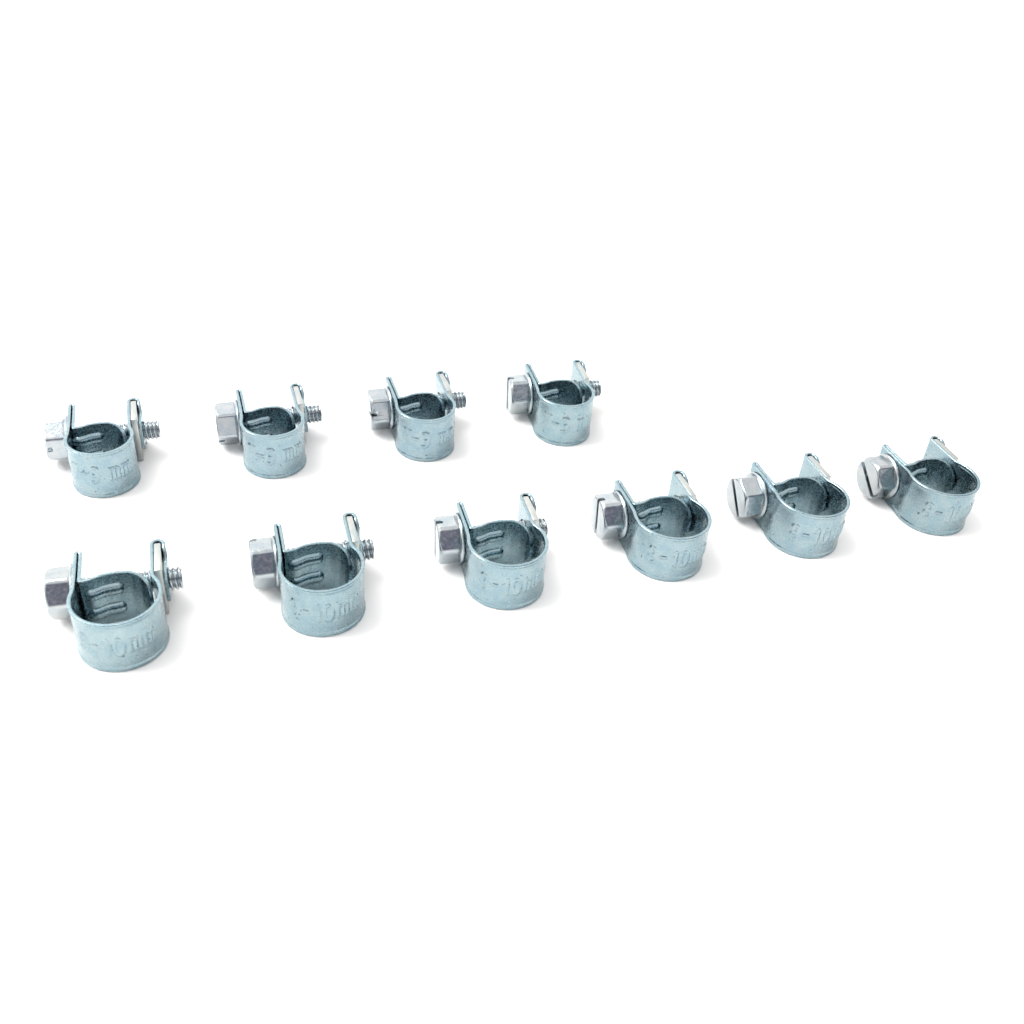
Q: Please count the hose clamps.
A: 10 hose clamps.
